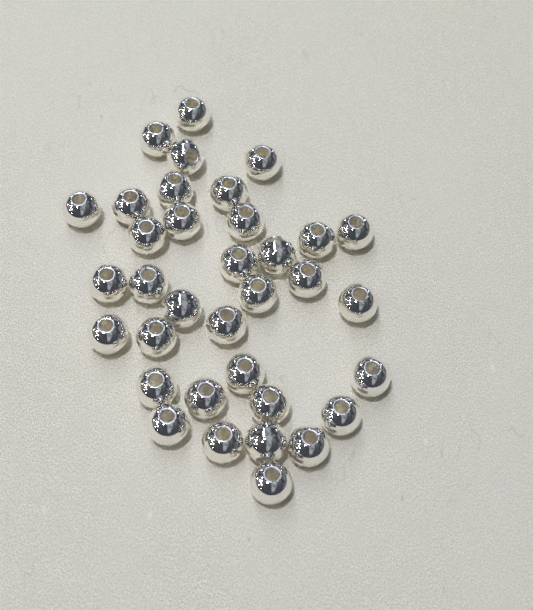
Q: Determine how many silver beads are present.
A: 35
